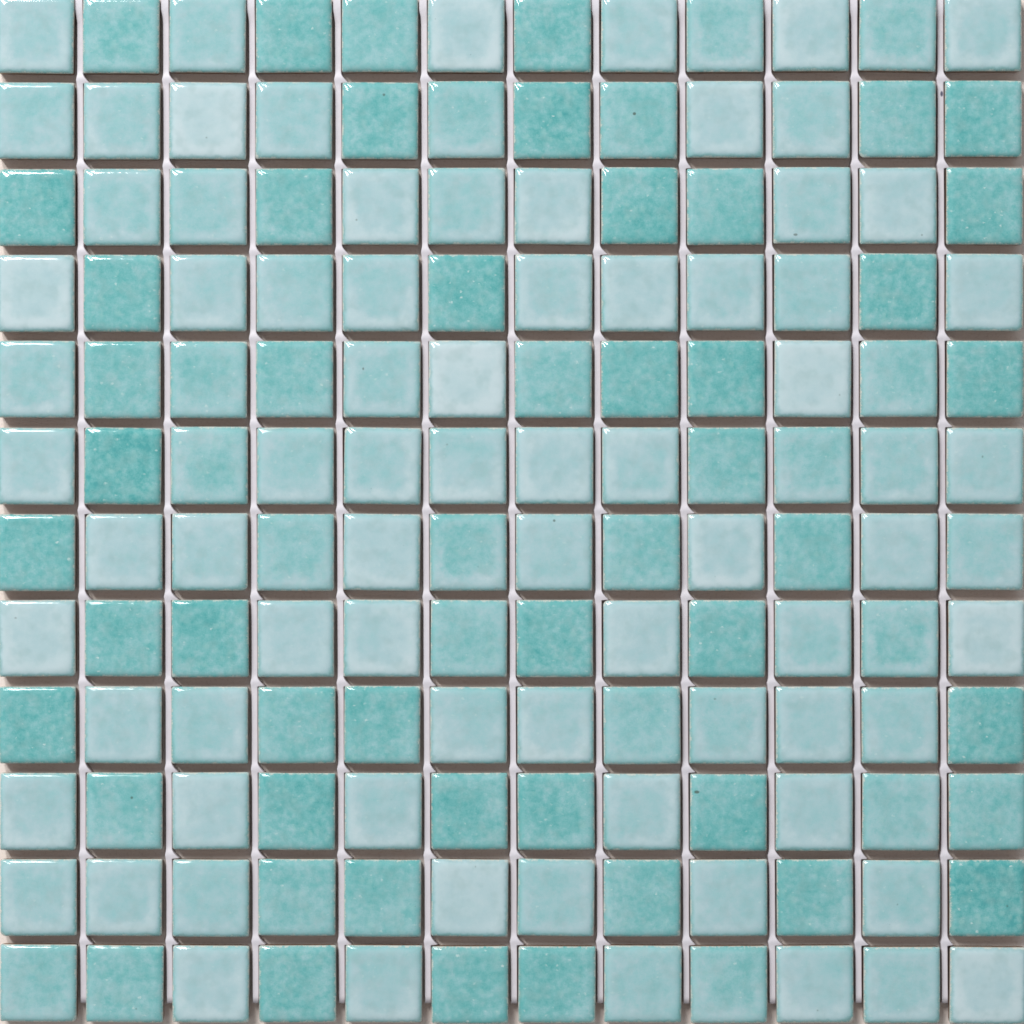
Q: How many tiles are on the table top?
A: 144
